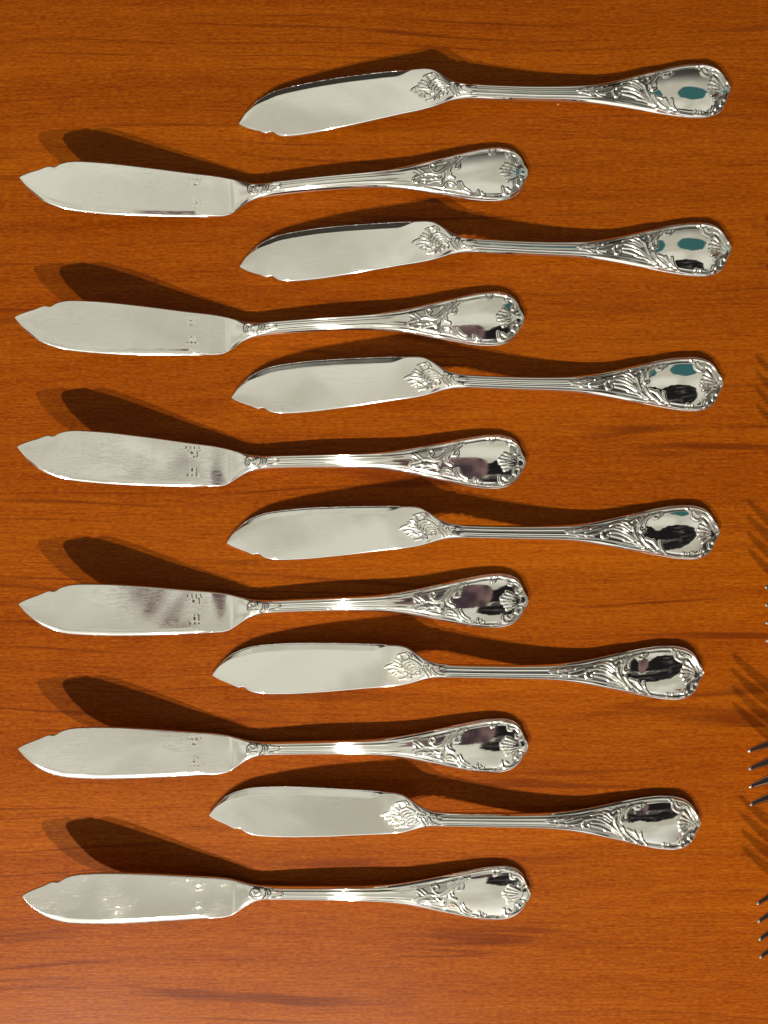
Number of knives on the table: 12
